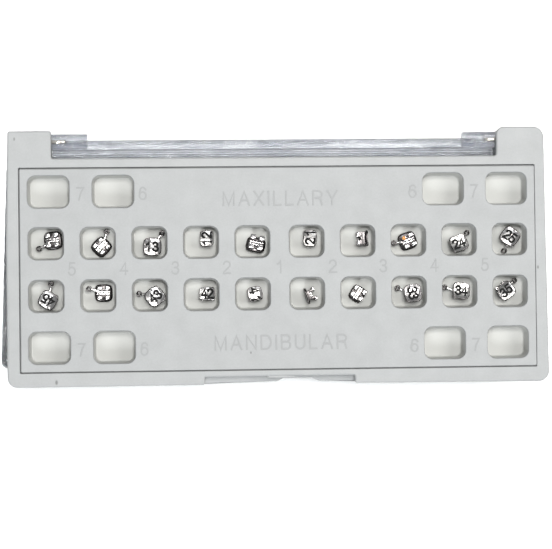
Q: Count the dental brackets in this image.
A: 20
